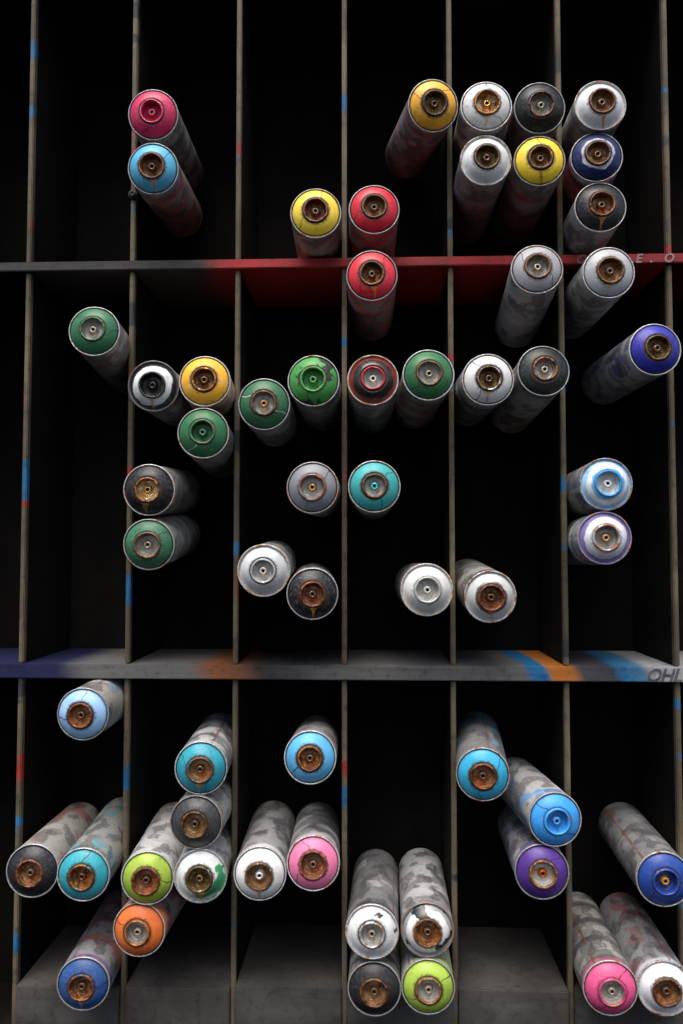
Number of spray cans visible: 58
